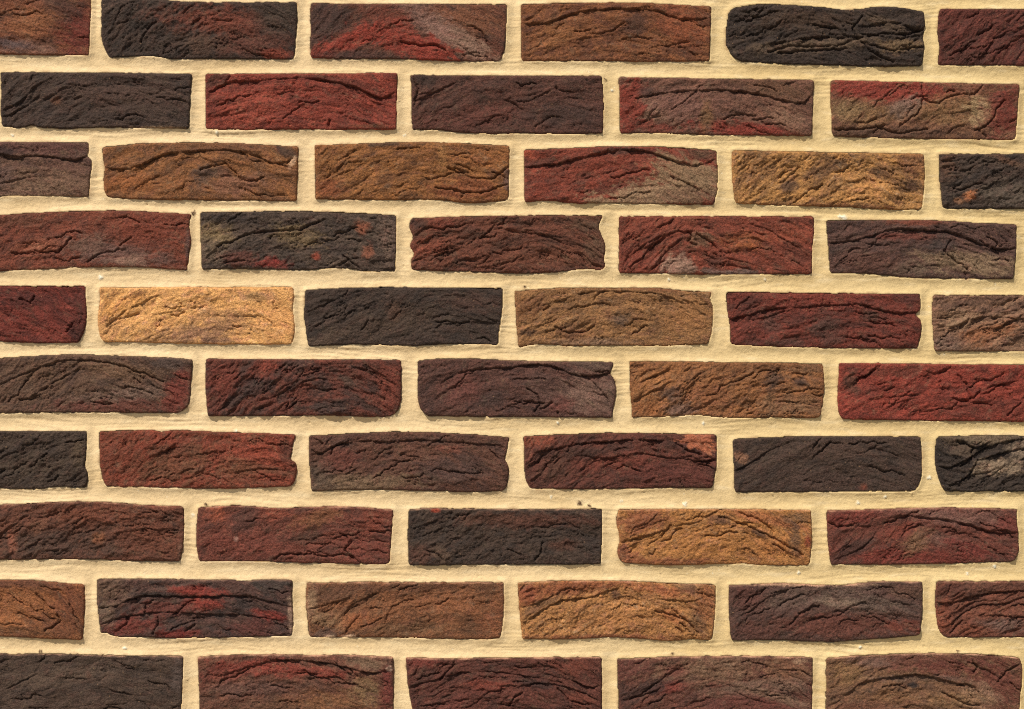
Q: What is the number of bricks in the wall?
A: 55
